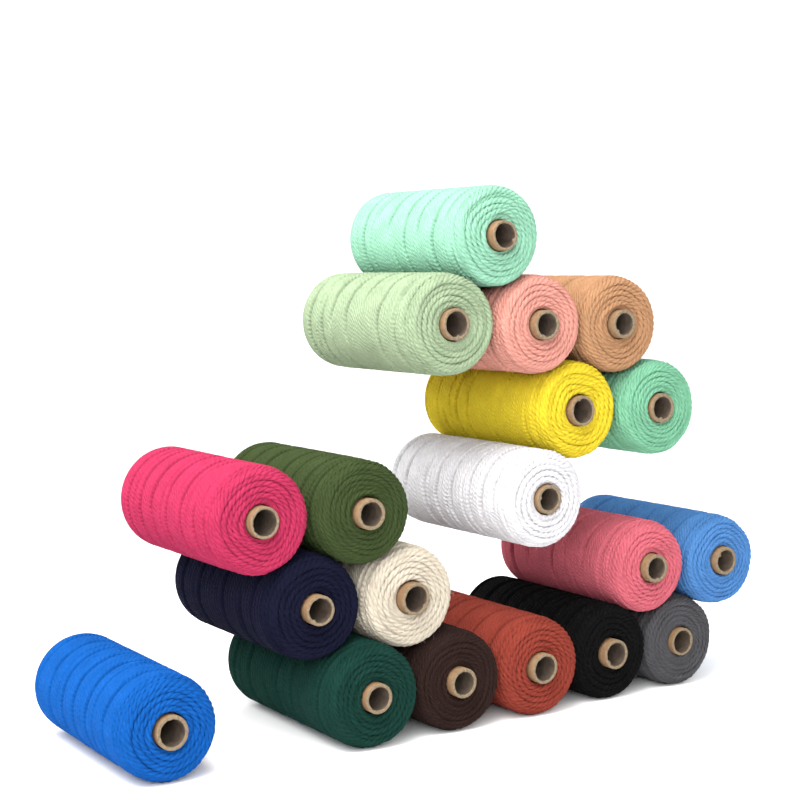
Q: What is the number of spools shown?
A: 19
